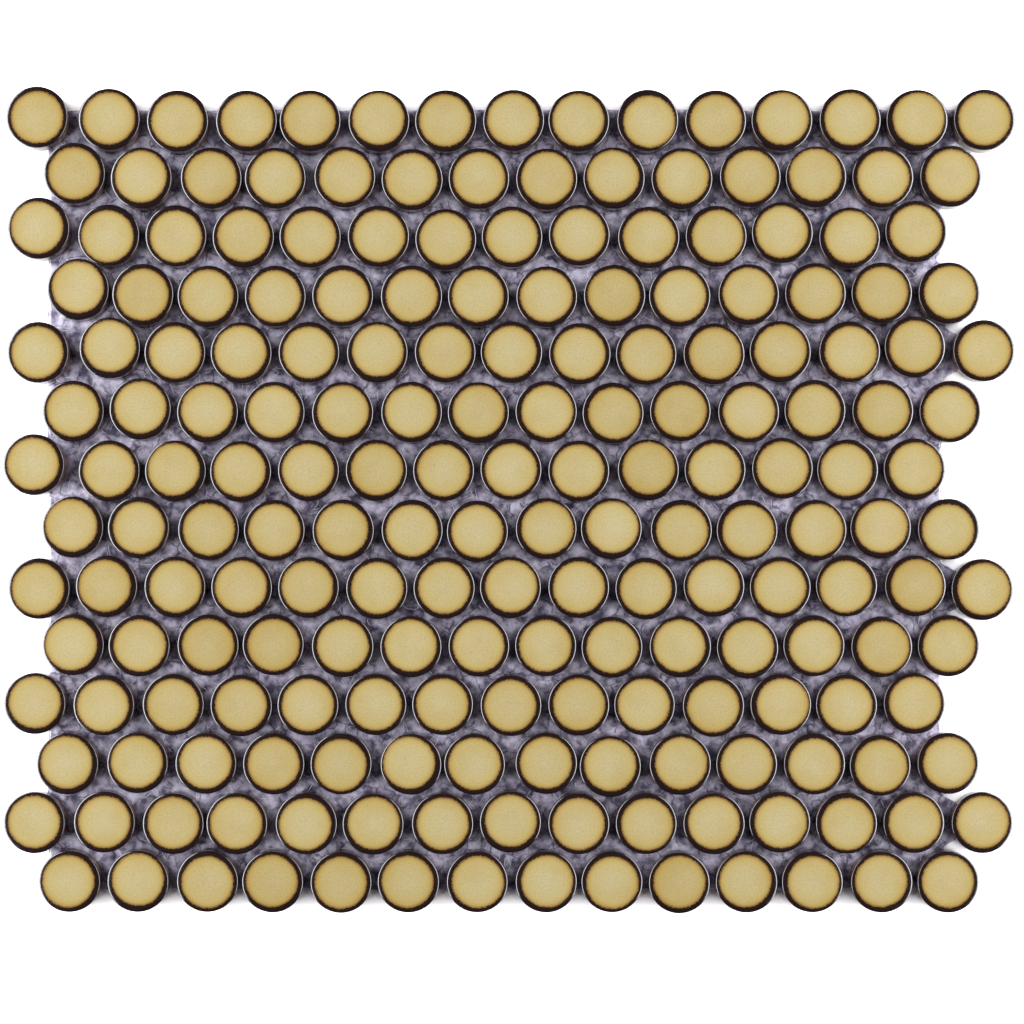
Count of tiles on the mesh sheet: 200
